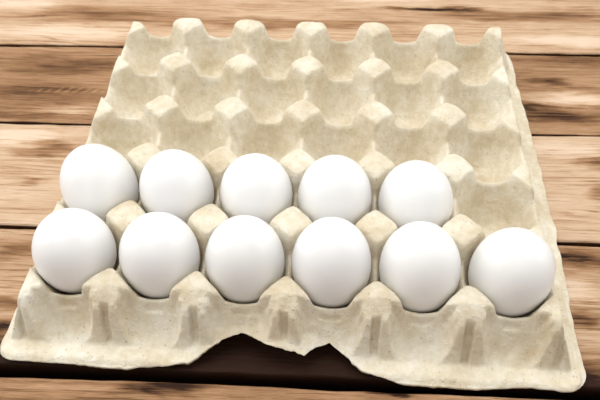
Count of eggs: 11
